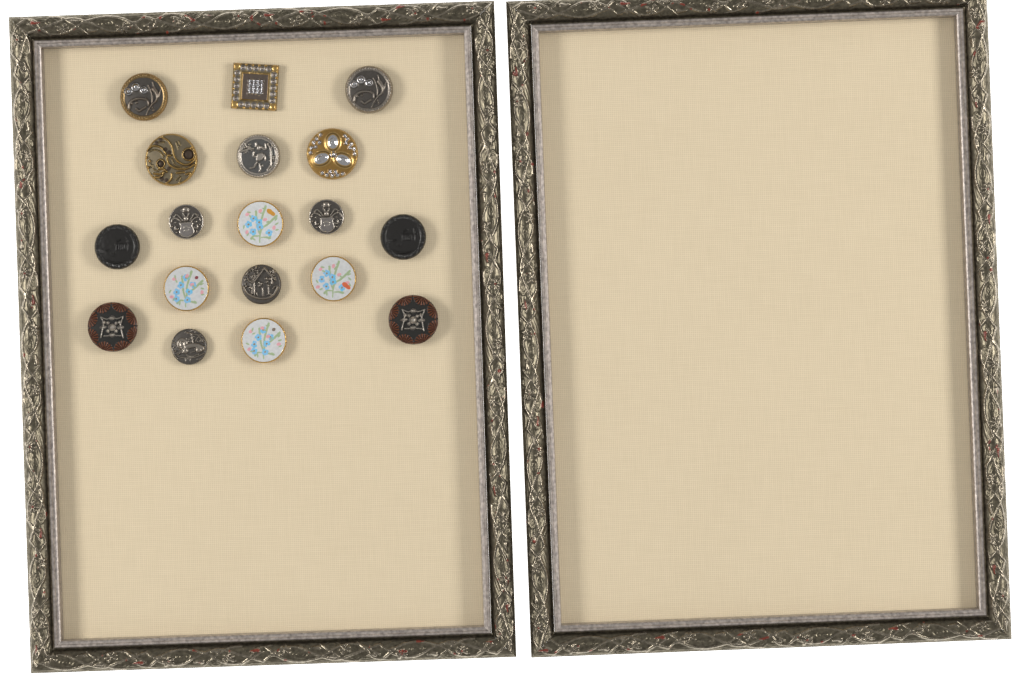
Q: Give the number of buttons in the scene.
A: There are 18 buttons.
